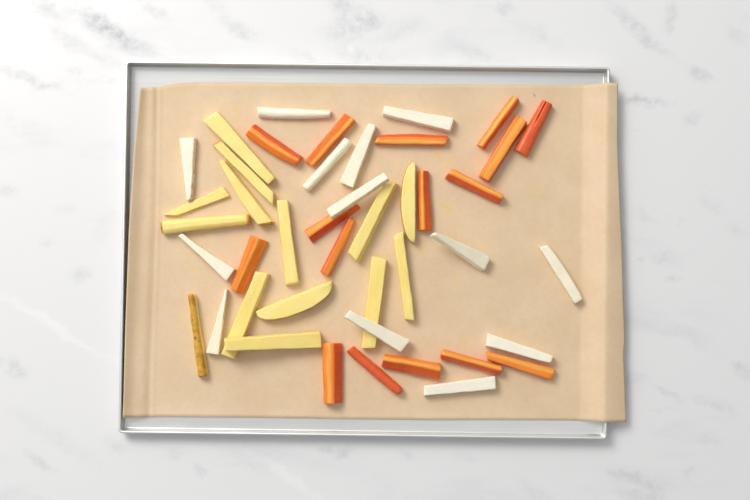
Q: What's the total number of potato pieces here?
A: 14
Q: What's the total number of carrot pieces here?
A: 16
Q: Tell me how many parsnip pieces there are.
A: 13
